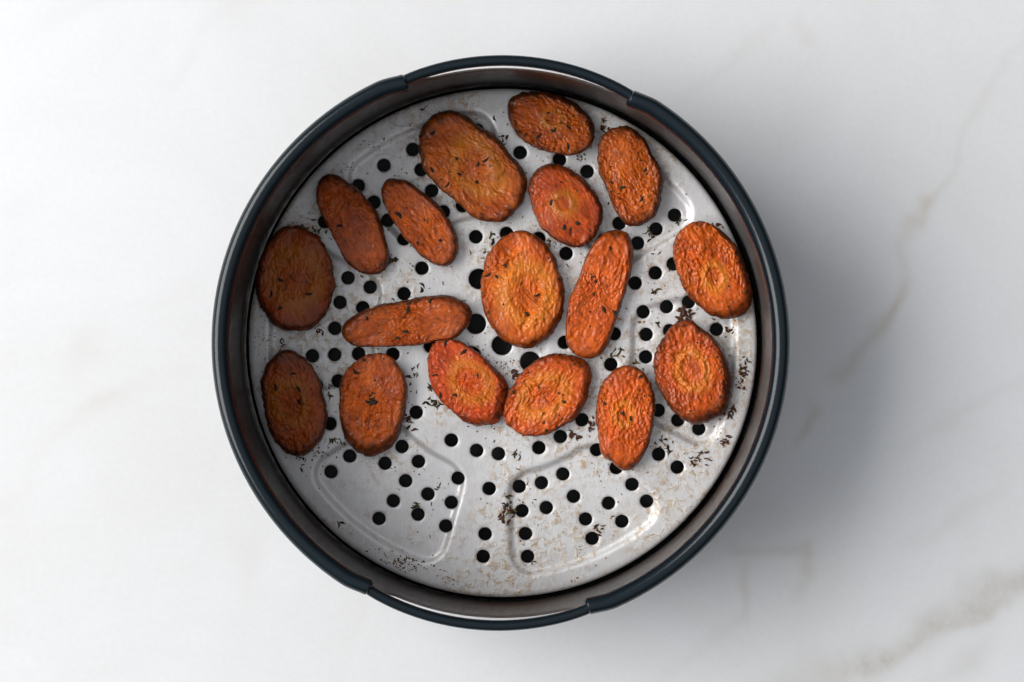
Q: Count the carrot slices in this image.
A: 17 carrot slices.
